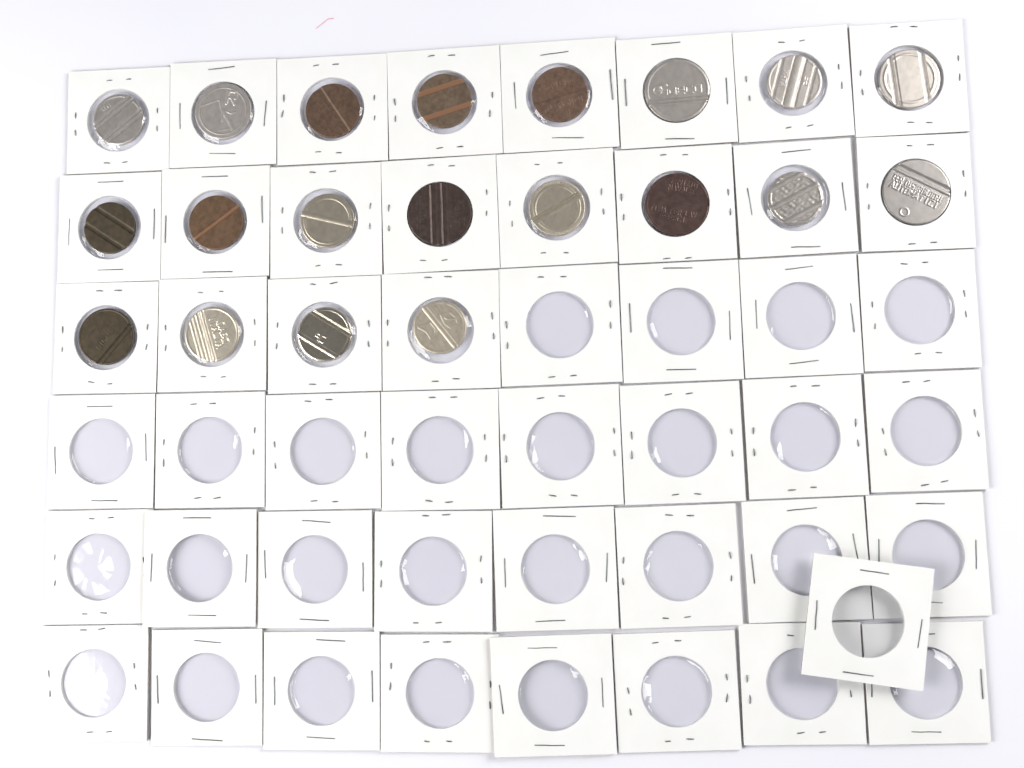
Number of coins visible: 20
